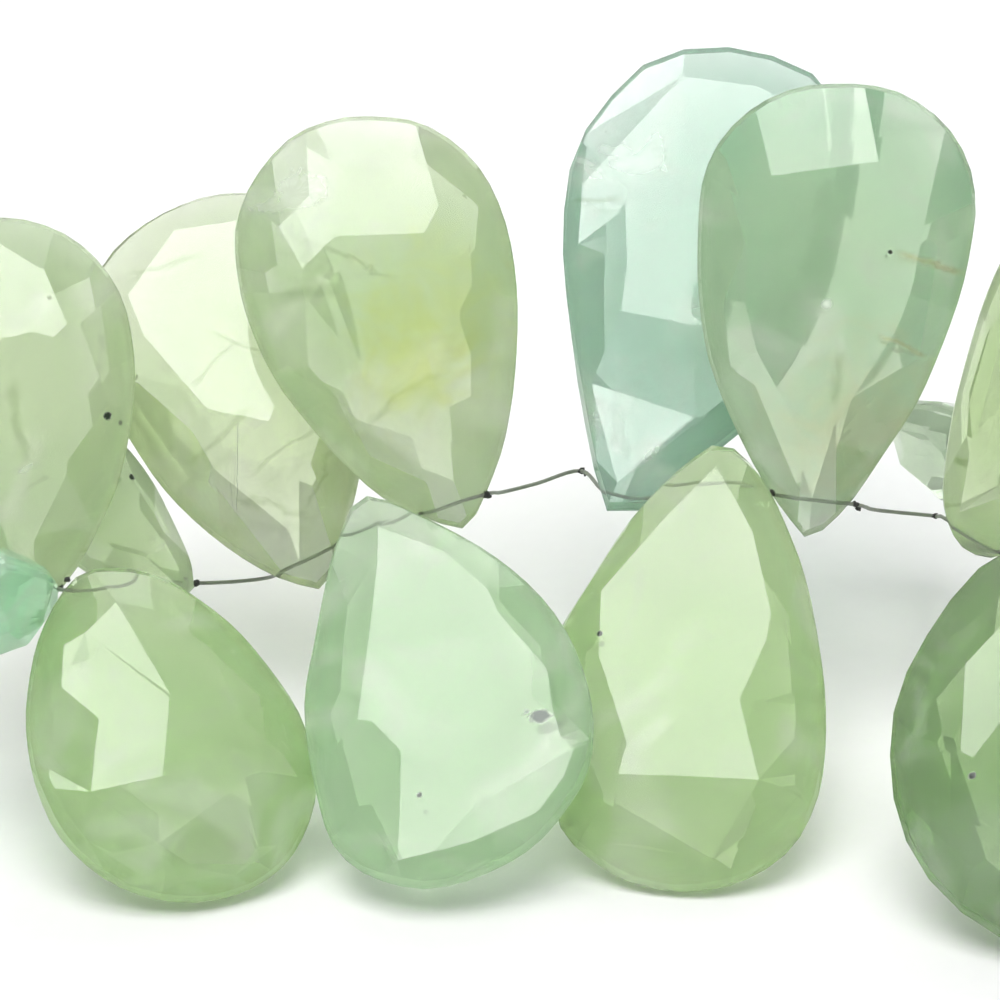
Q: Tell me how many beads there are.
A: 13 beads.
